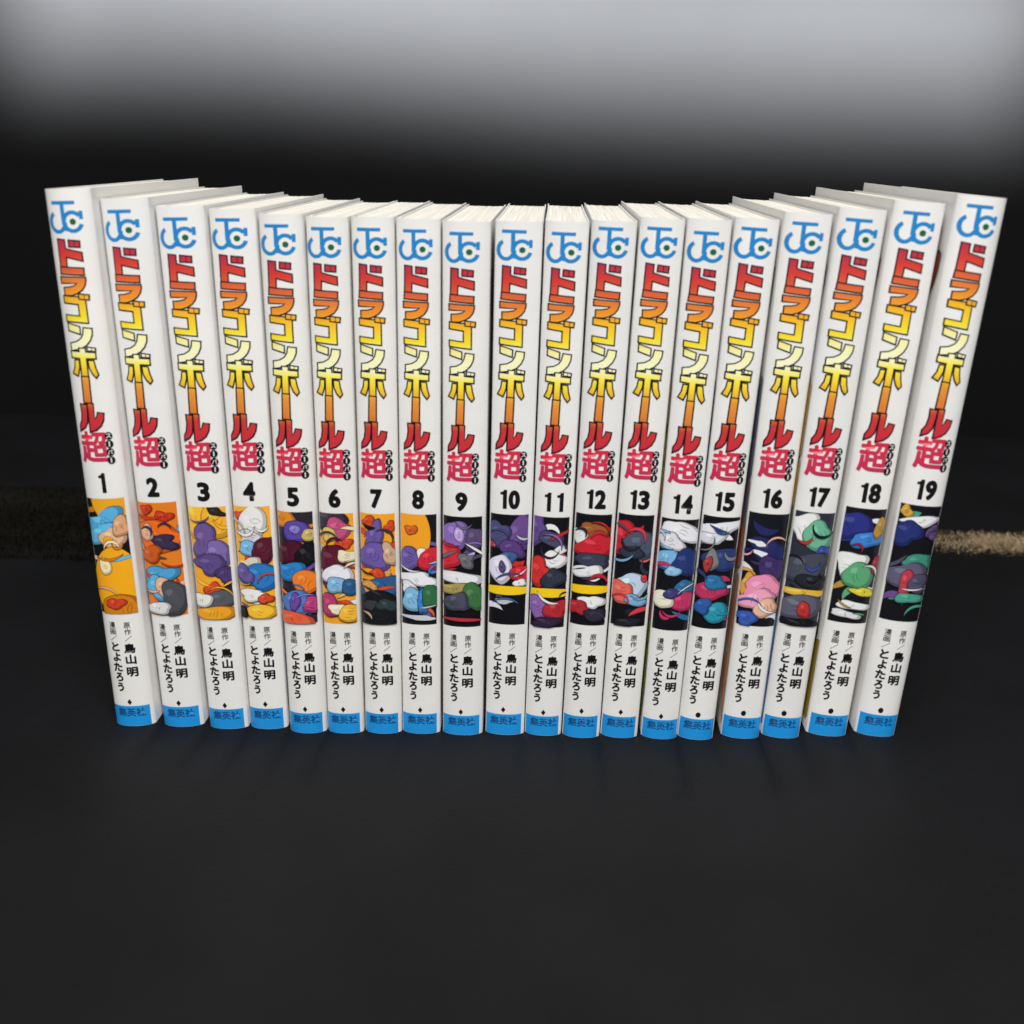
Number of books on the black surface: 19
